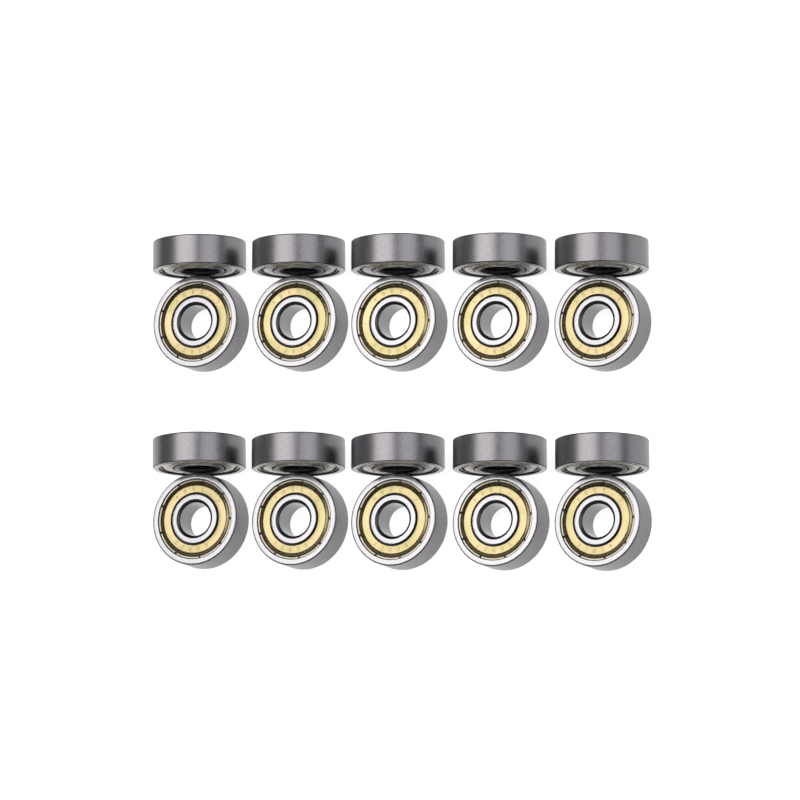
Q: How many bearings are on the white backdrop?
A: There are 20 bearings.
